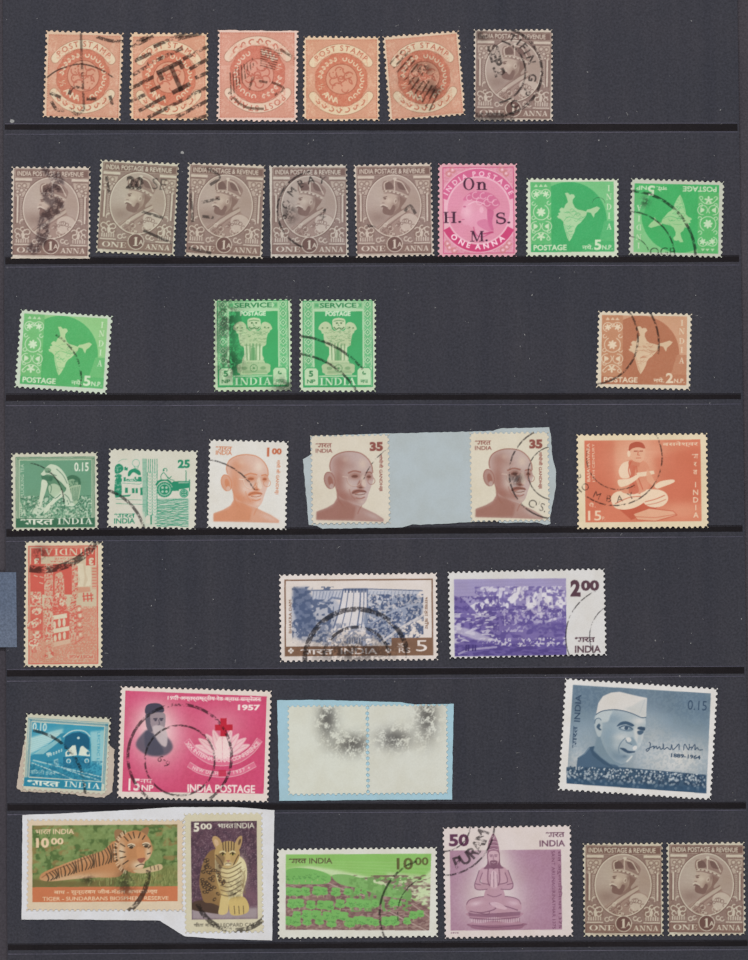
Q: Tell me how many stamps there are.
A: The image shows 38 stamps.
